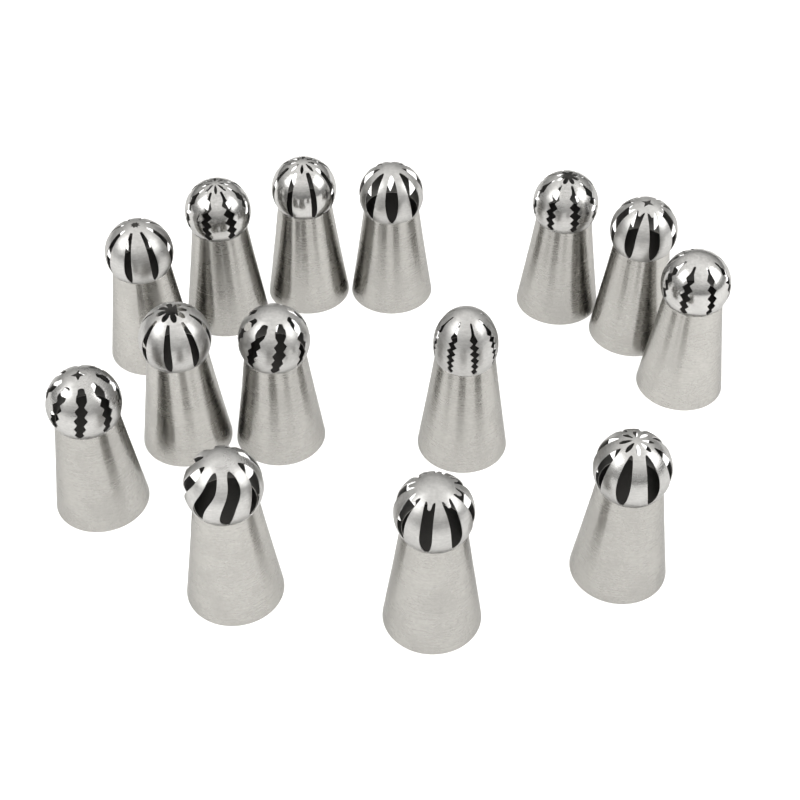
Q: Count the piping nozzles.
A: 14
